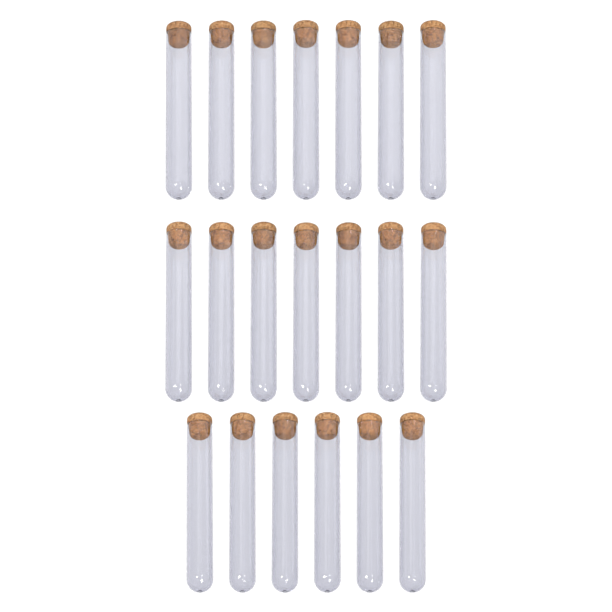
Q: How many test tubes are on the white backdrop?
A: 20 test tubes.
